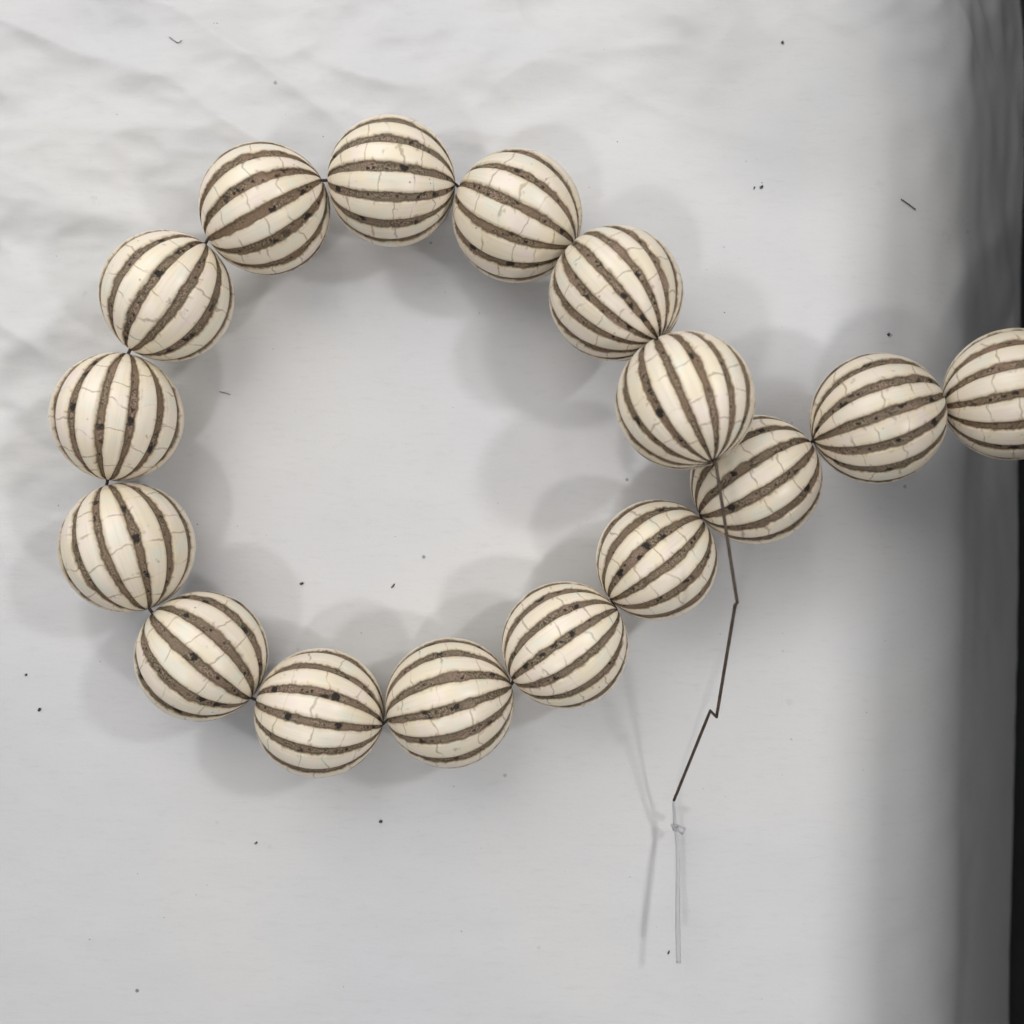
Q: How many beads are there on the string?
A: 16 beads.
